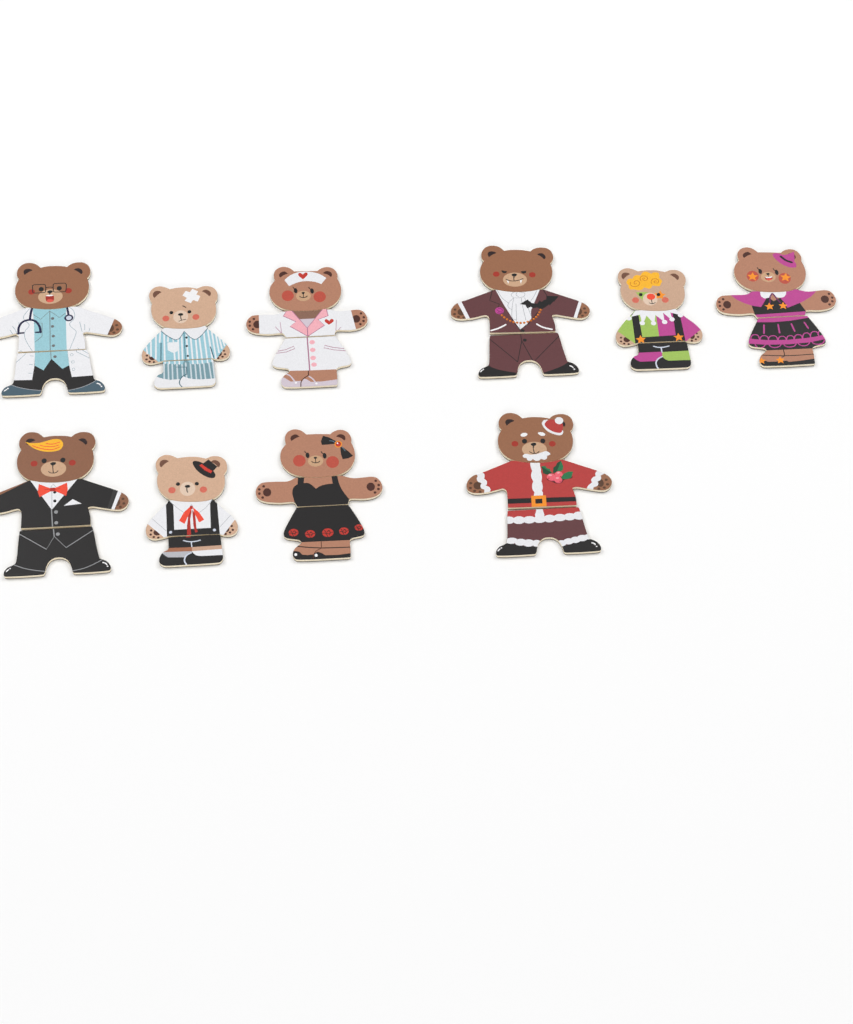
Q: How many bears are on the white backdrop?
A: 10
